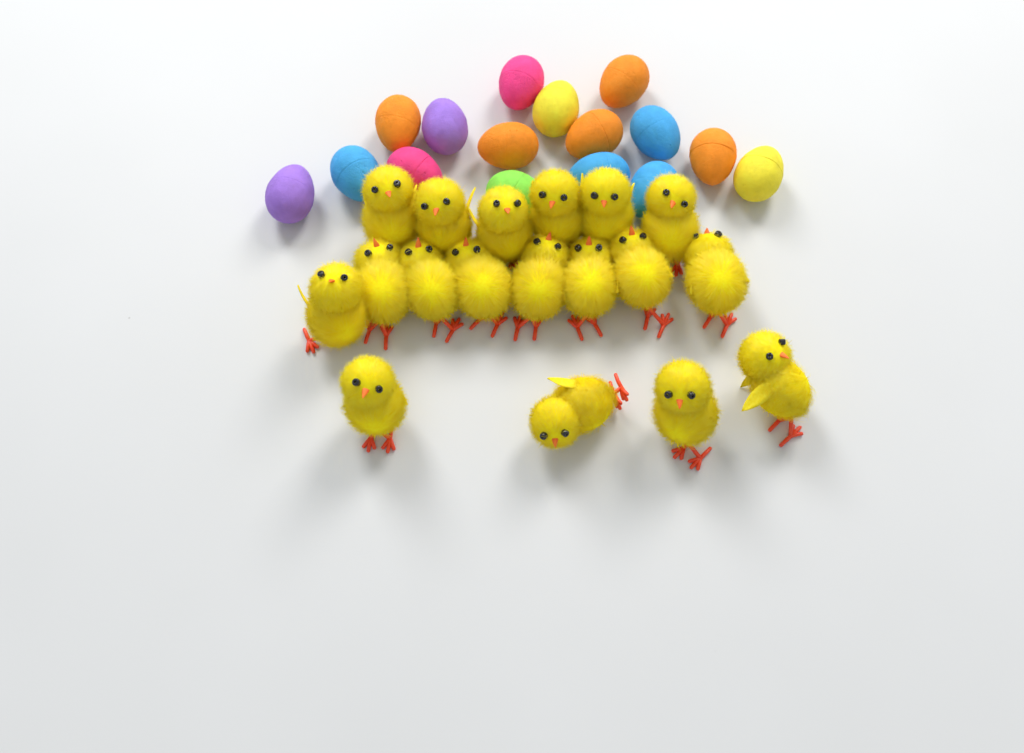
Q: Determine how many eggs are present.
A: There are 16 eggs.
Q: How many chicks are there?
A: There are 18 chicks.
